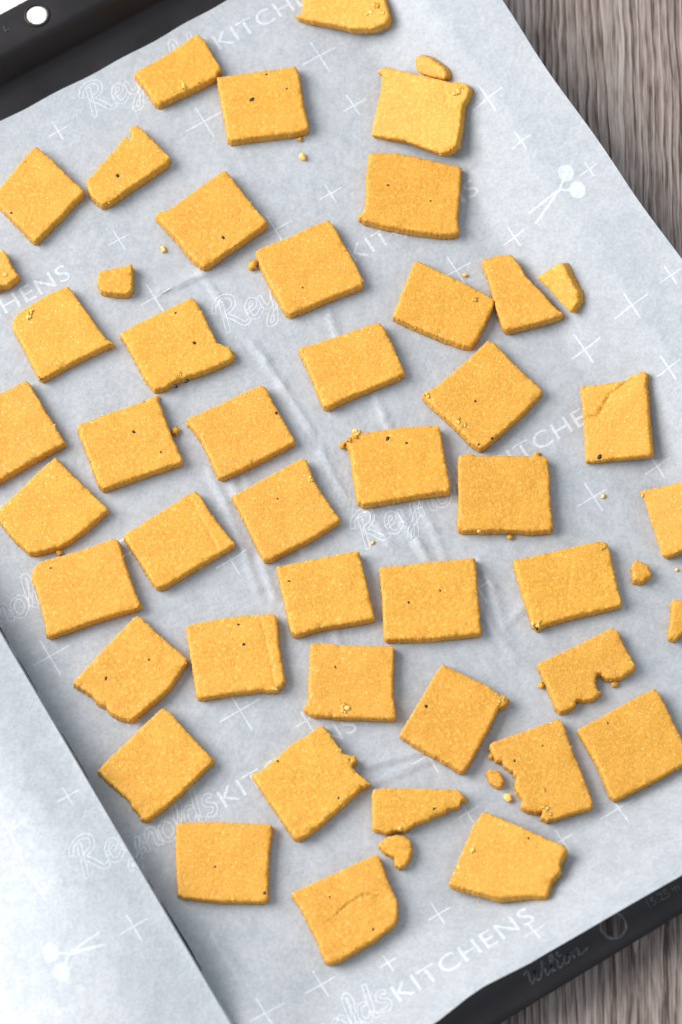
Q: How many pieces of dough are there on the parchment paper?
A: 50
